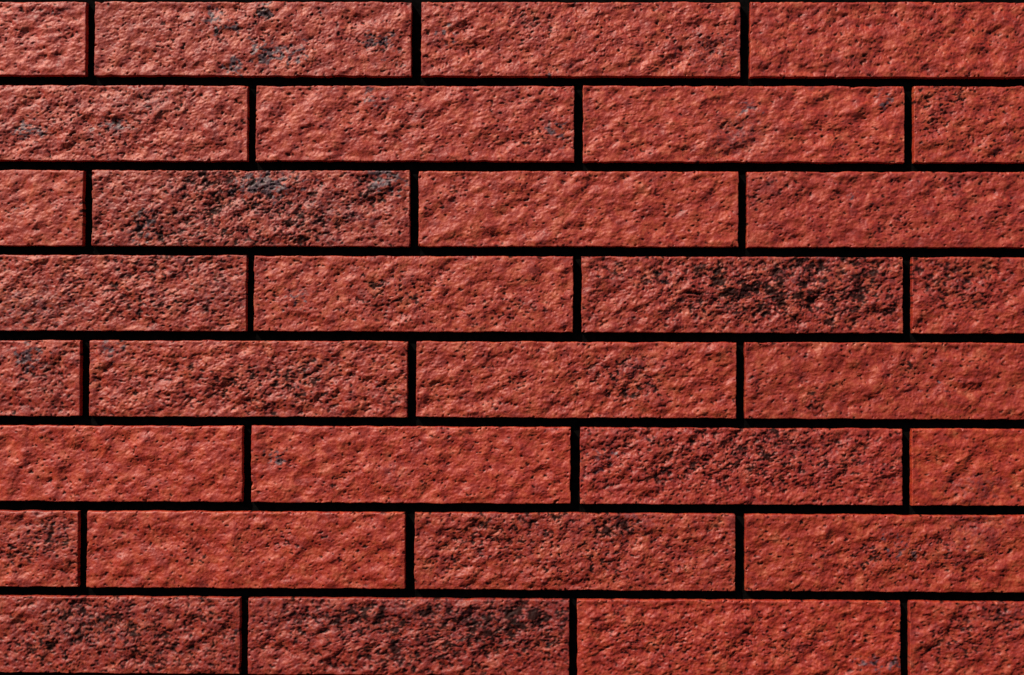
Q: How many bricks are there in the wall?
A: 32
